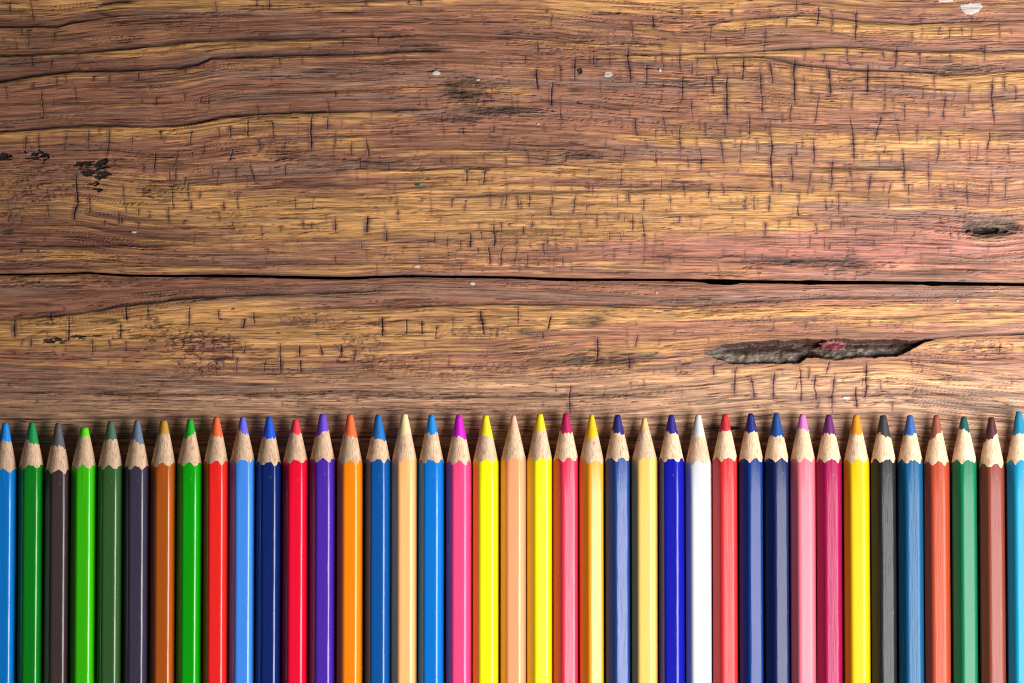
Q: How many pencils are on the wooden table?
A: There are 39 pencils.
